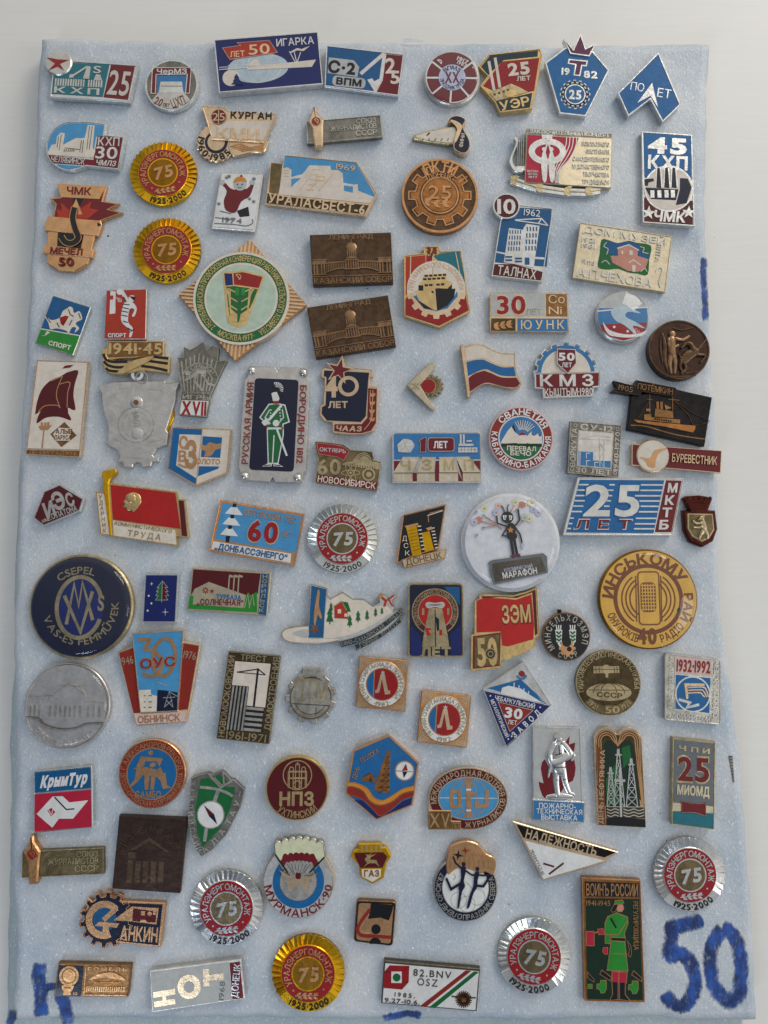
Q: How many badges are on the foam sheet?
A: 96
